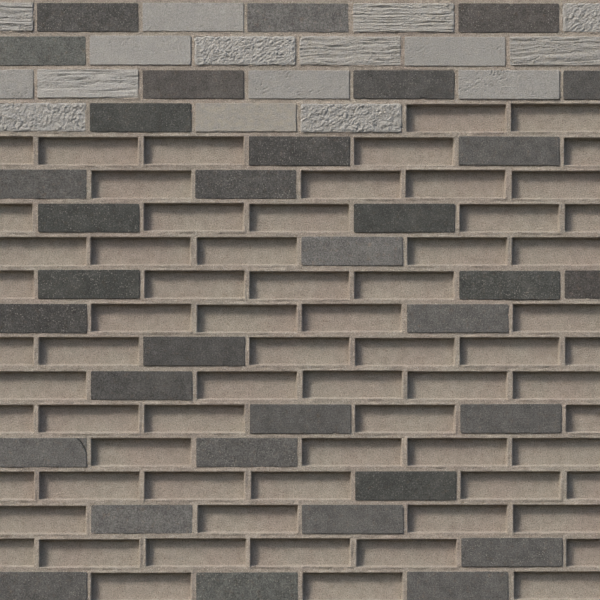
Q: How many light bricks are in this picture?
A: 16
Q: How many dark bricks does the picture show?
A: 33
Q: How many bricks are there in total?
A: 49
